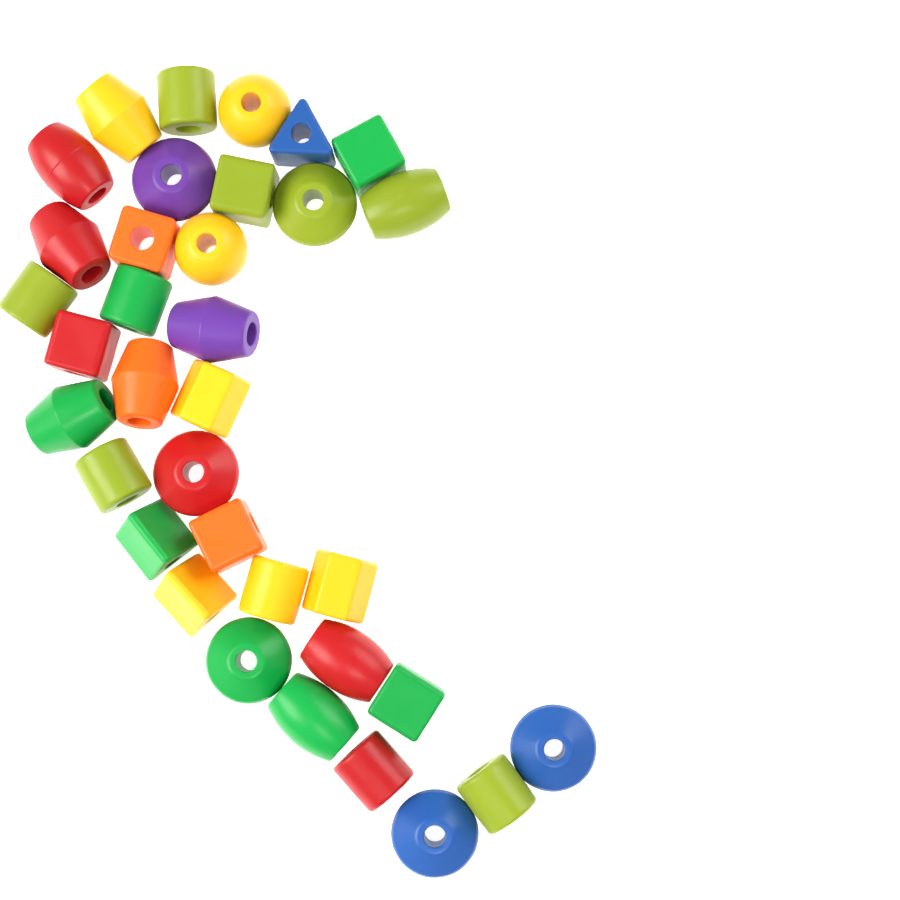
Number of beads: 35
